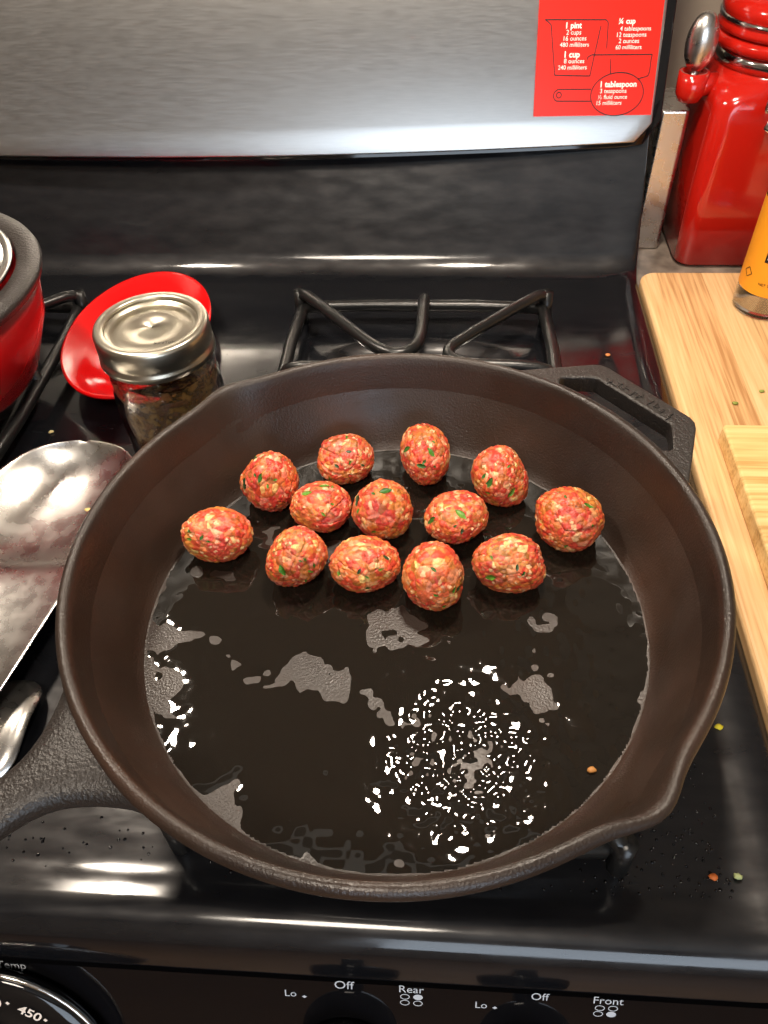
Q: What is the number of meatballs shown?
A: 13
